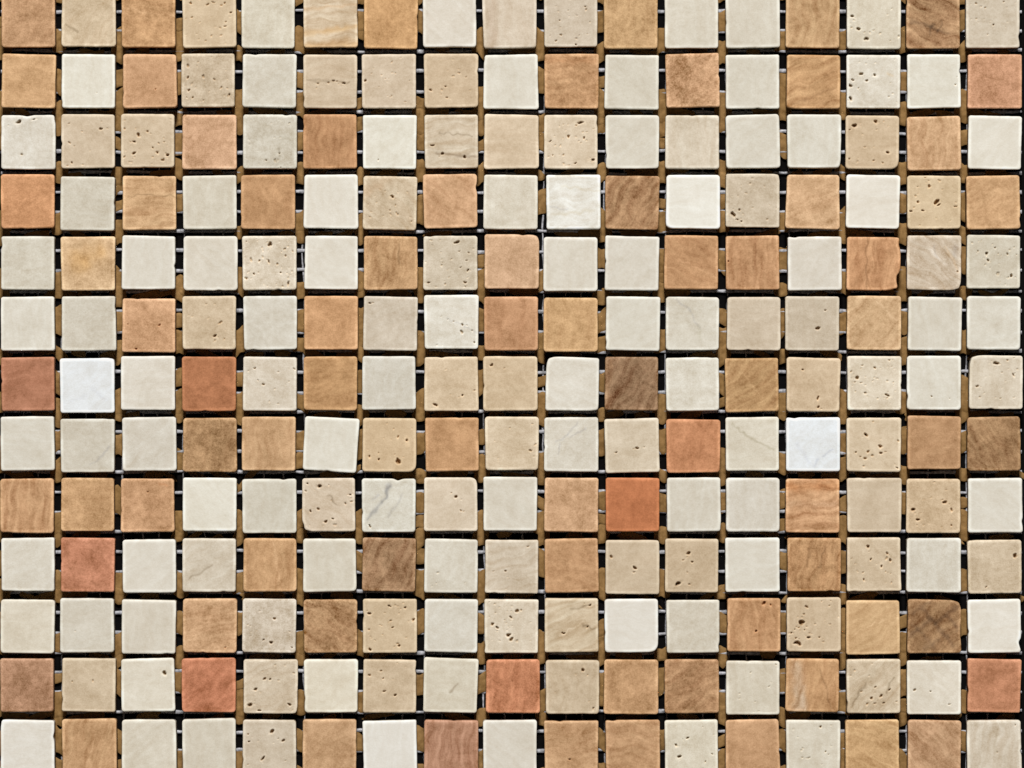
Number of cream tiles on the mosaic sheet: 146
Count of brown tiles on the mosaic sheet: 75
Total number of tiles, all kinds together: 221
